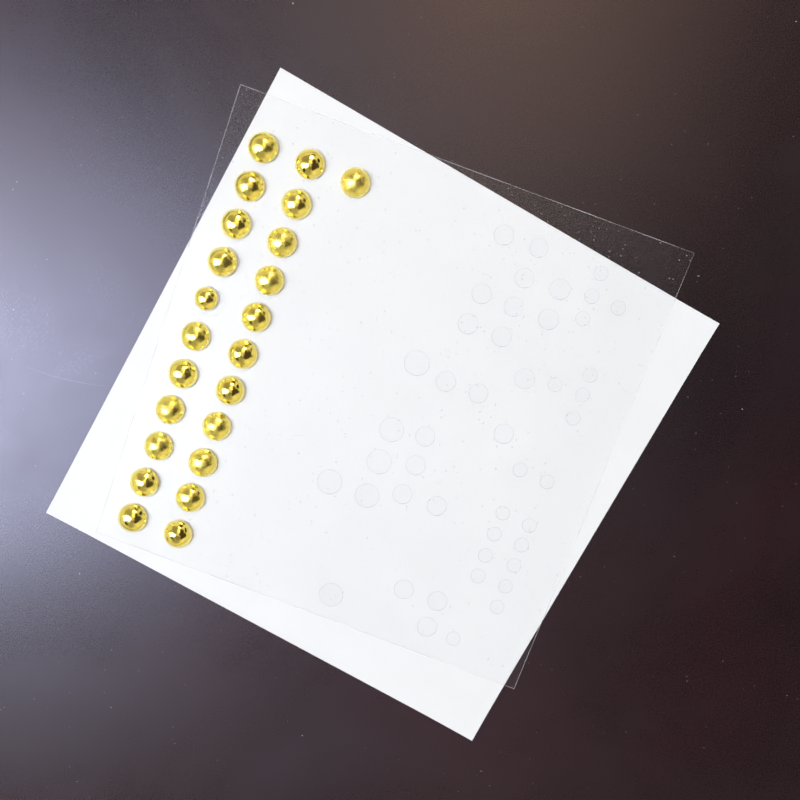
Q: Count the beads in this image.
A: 23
